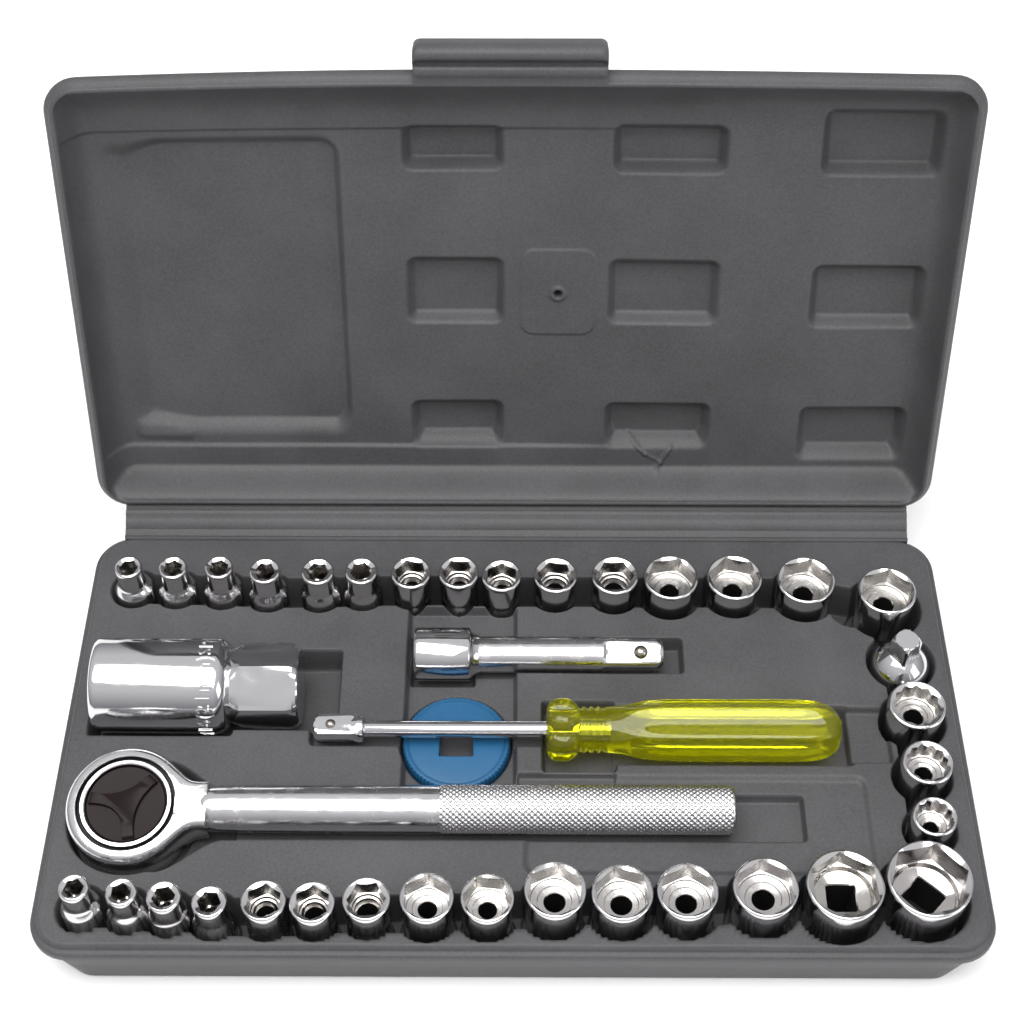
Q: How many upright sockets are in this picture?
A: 33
